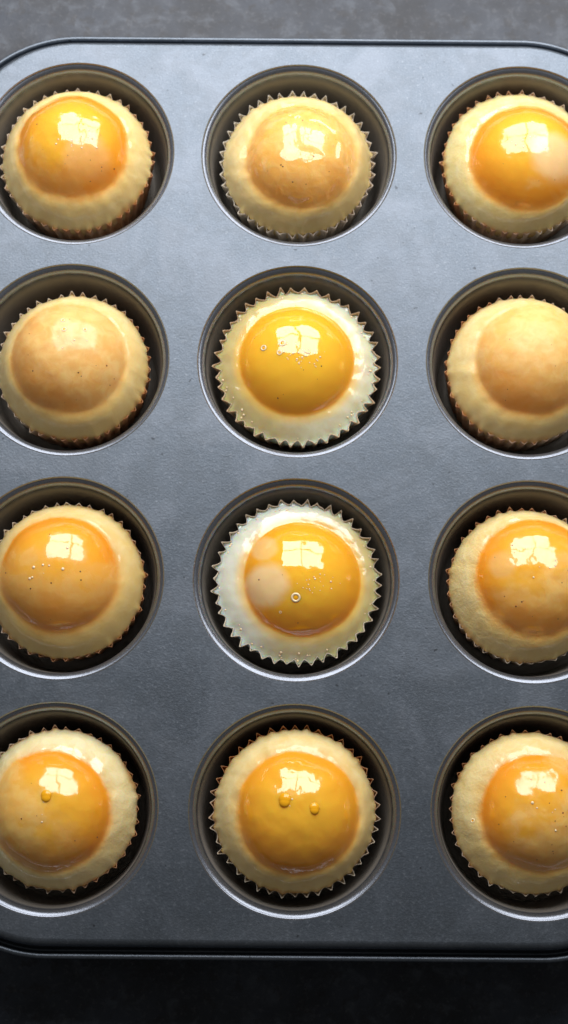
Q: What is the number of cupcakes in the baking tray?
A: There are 12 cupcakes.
